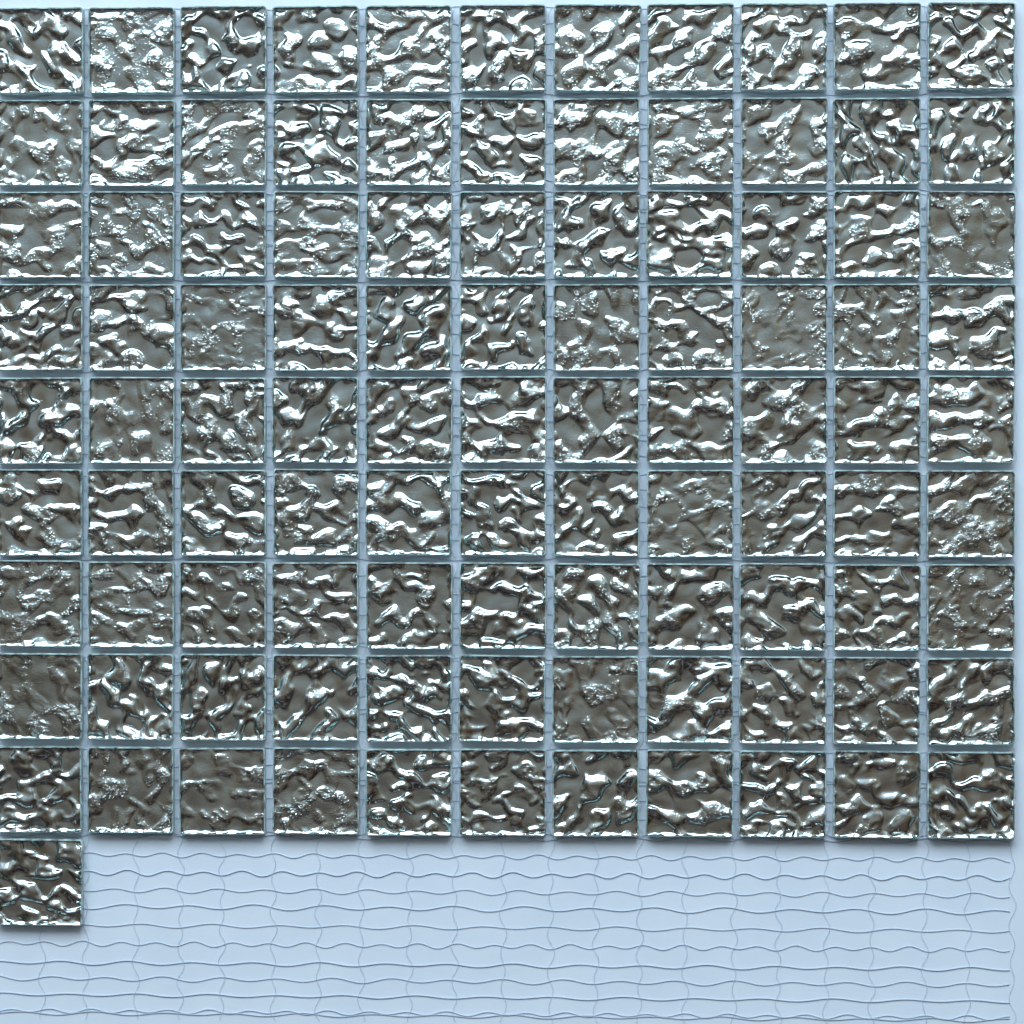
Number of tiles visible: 100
